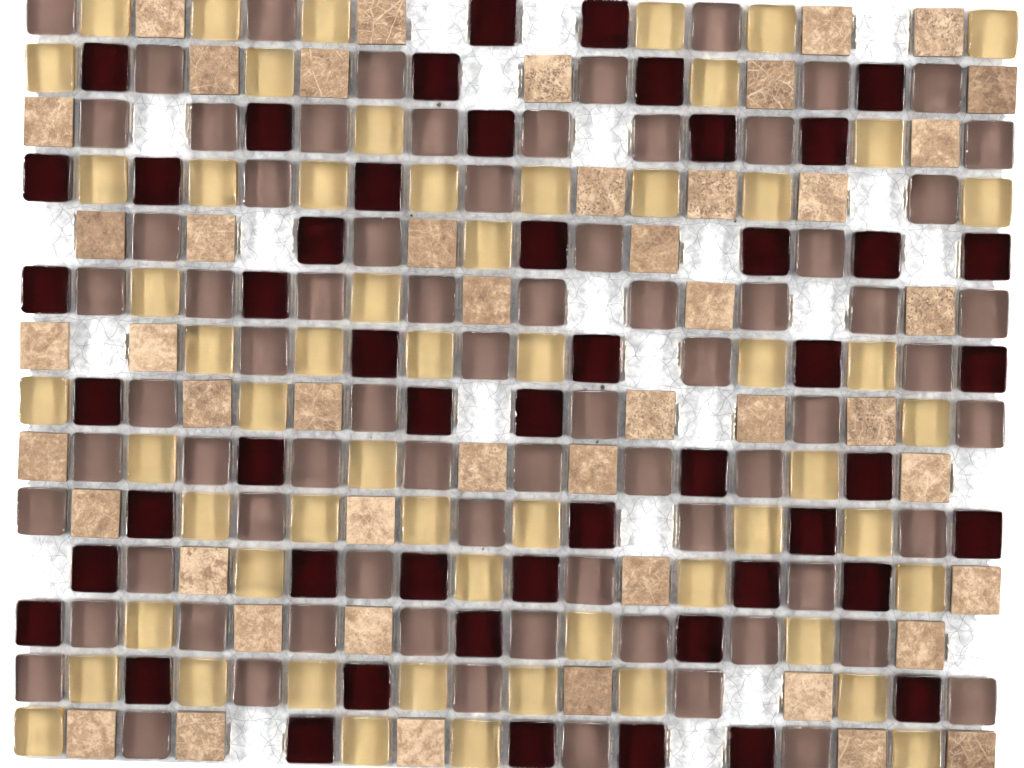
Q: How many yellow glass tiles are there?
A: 58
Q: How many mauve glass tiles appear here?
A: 73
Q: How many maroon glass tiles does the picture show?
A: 50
